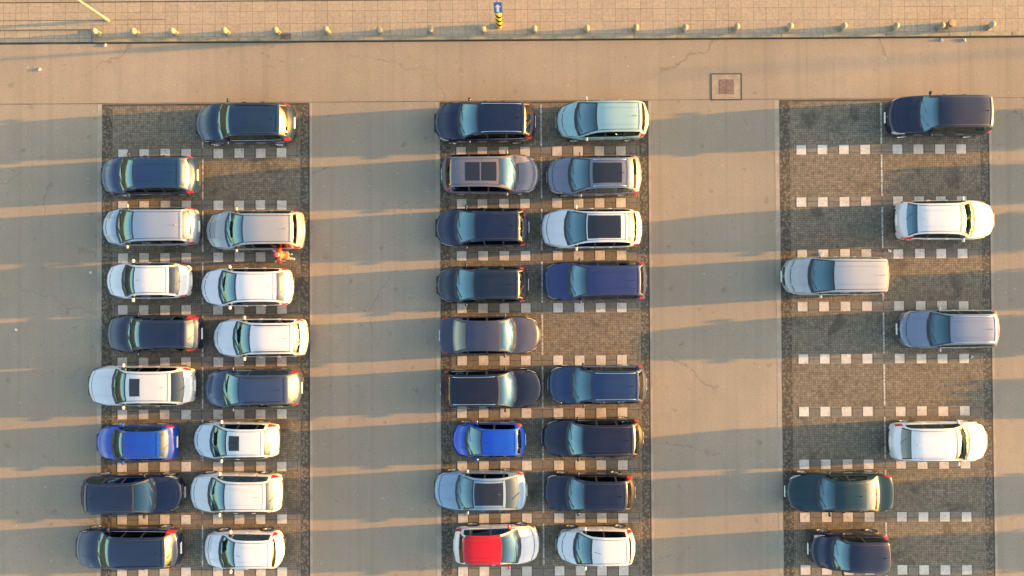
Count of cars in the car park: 40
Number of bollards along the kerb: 19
